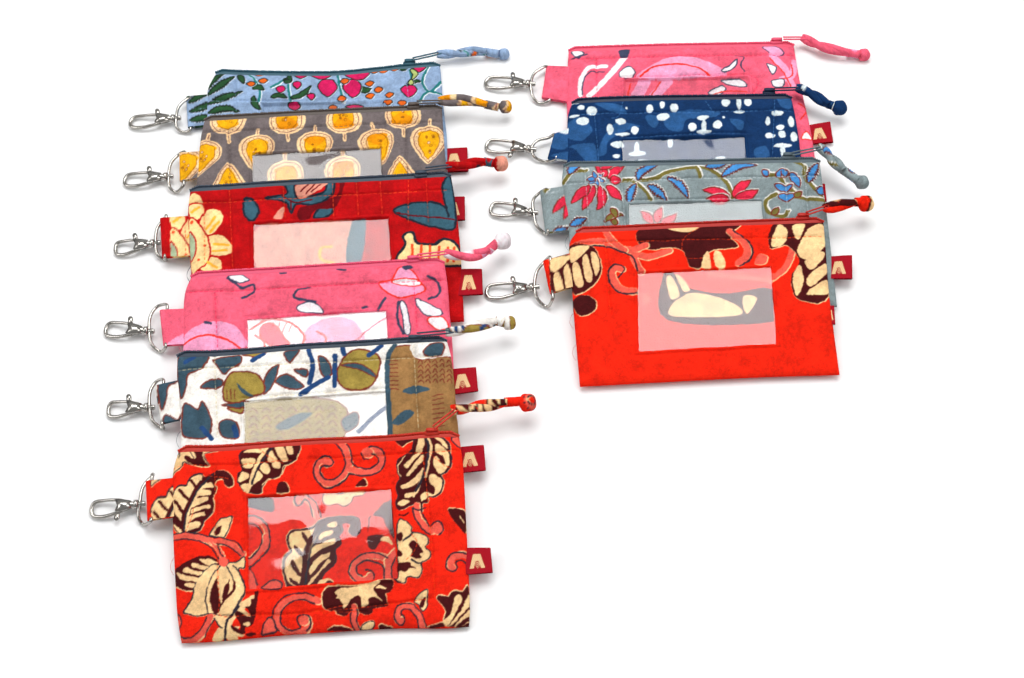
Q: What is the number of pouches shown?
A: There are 10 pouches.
